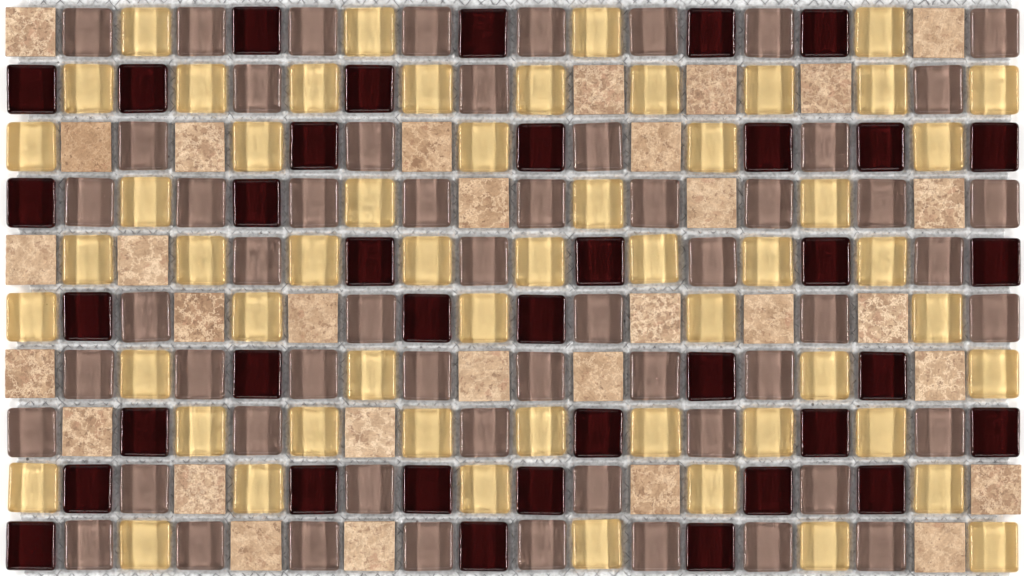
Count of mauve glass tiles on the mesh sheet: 57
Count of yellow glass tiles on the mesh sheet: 55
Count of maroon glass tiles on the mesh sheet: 37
